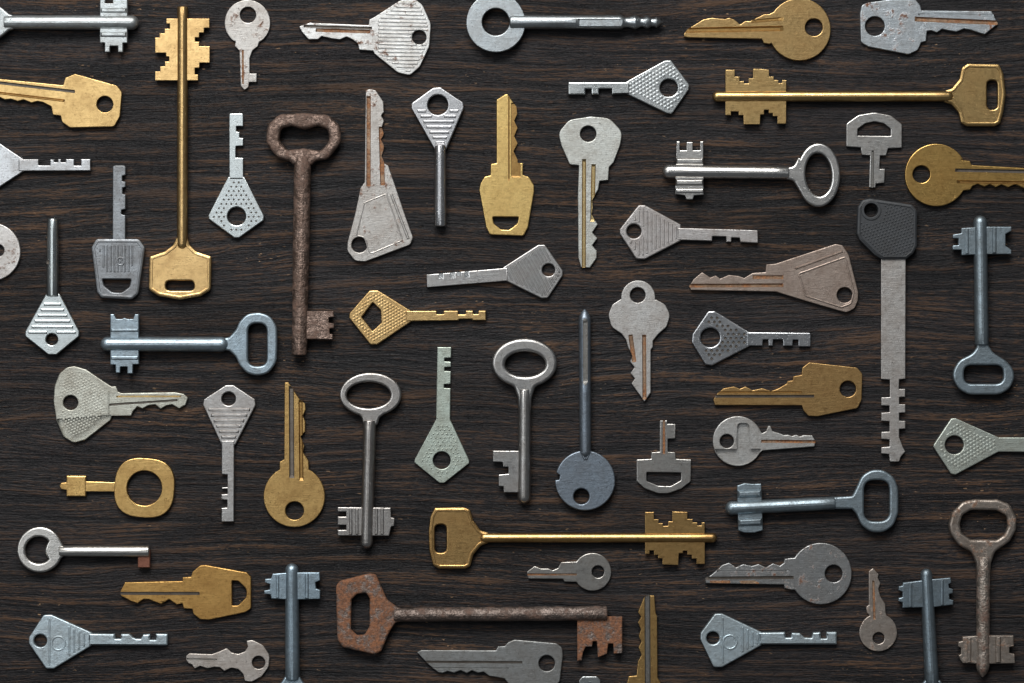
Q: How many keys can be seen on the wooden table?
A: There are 61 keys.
